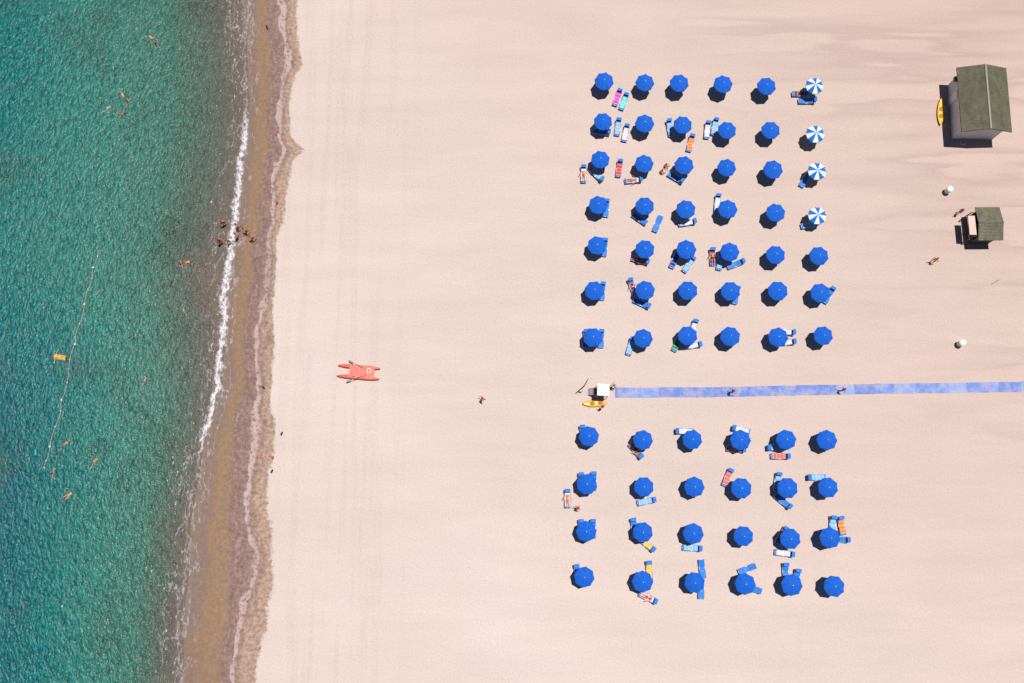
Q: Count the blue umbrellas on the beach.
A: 62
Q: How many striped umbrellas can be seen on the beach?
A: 4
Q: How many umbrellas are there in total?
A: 66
